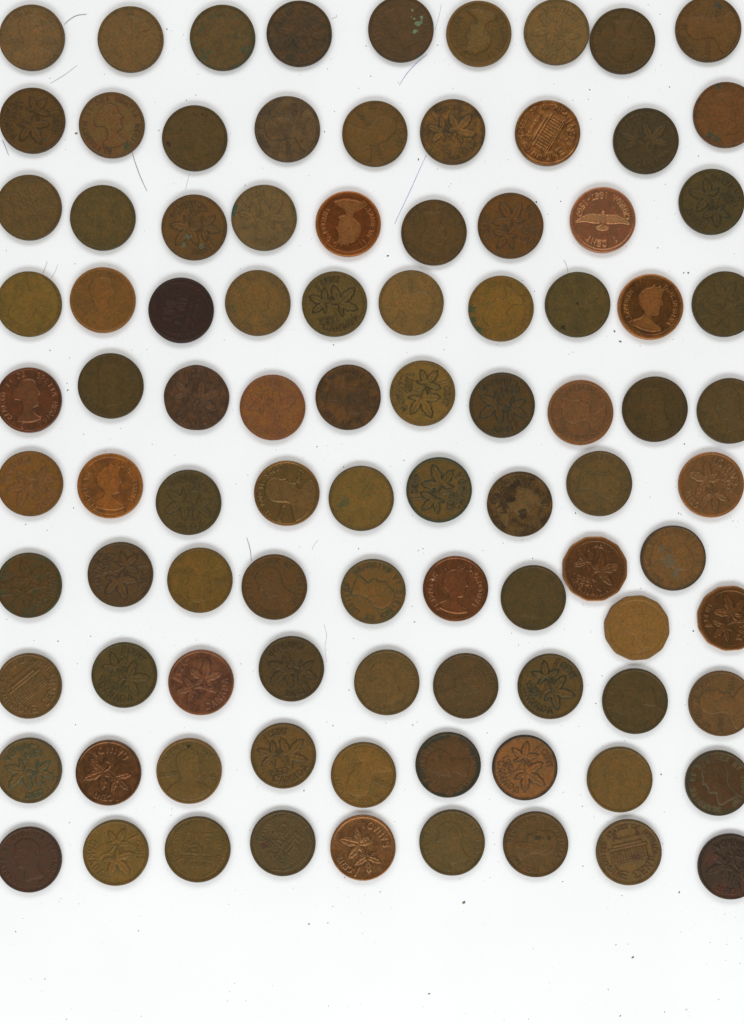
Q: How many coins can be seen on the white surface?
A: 94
